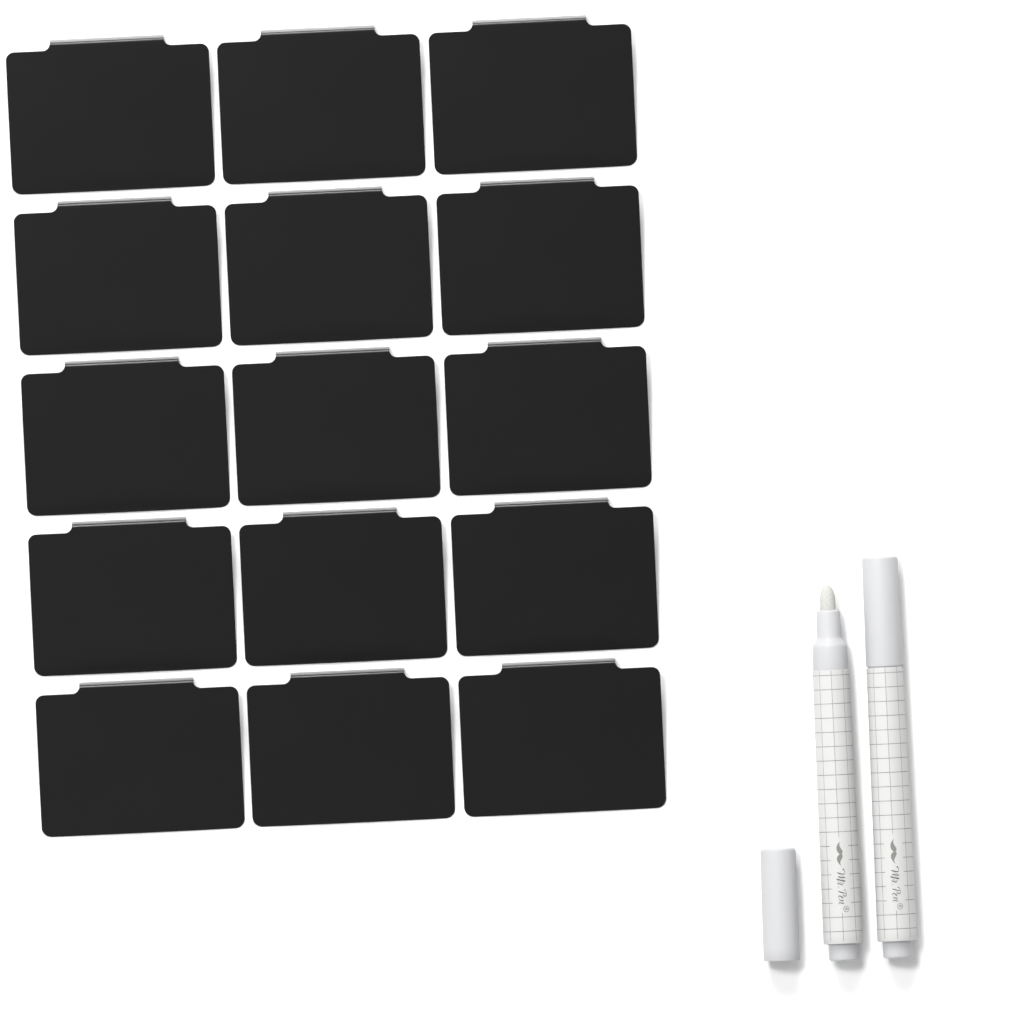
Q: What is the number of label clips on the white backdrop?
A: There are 15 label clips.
